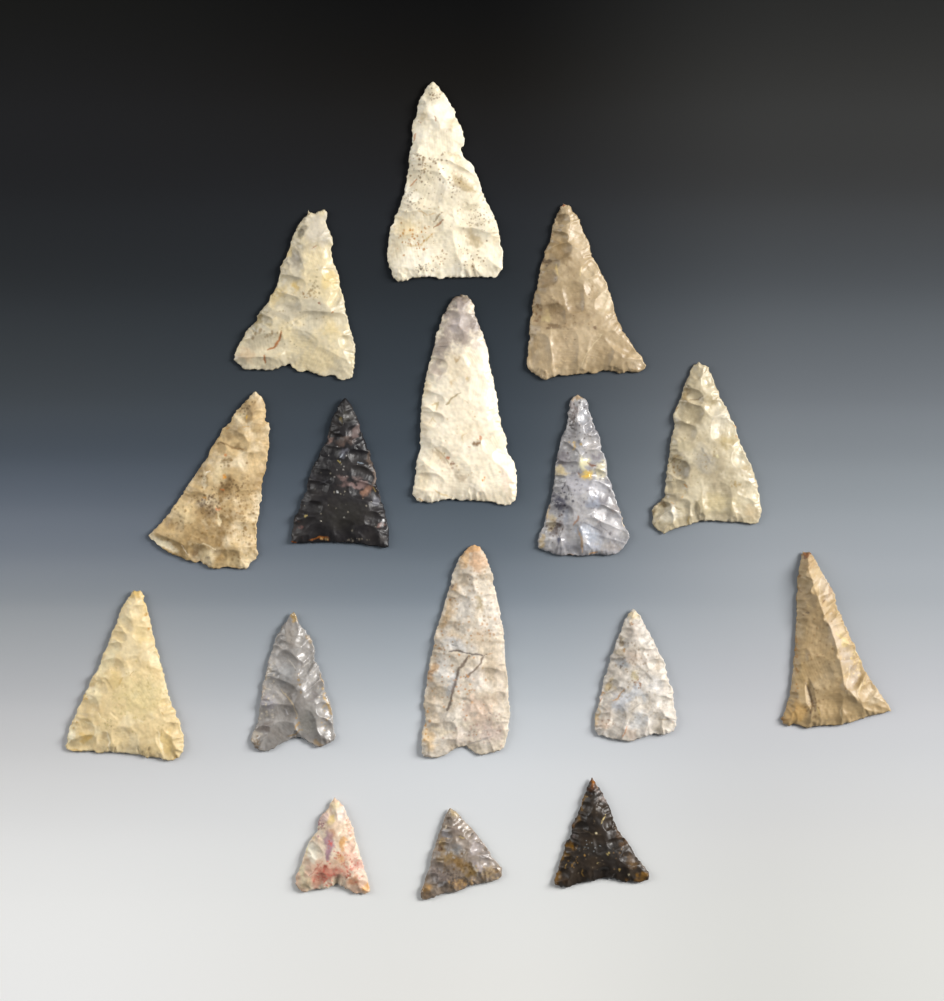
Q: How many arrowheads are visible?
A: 16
